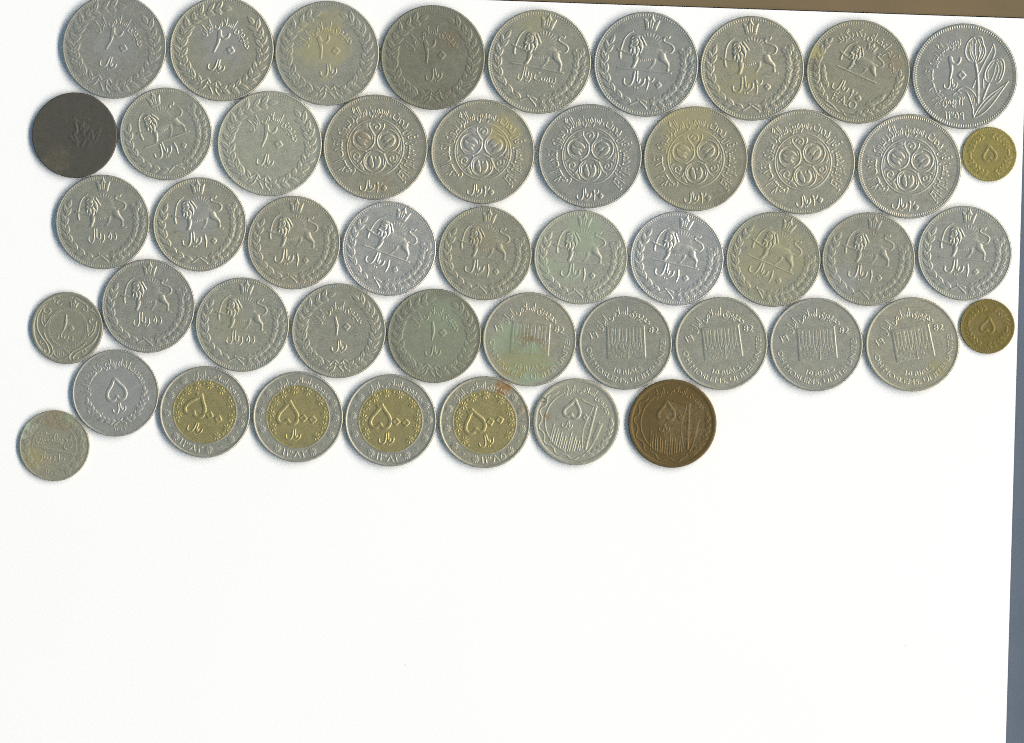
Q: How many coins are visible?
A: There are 48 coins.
